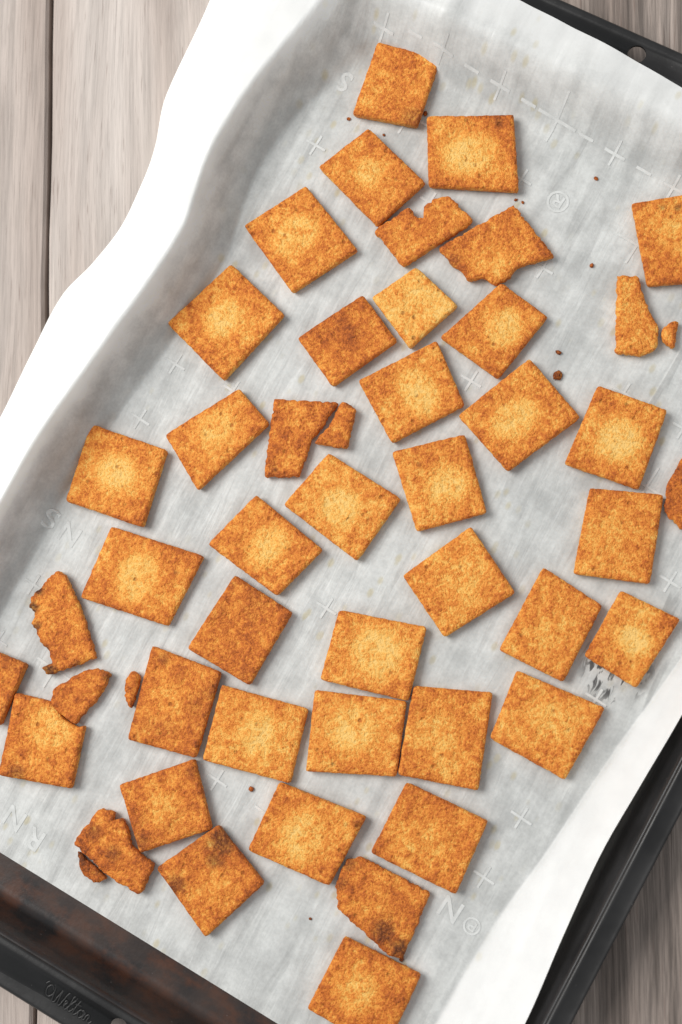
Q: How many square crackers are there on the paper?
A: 36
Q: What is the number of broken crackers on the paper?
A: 13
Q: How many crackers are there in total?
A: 49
